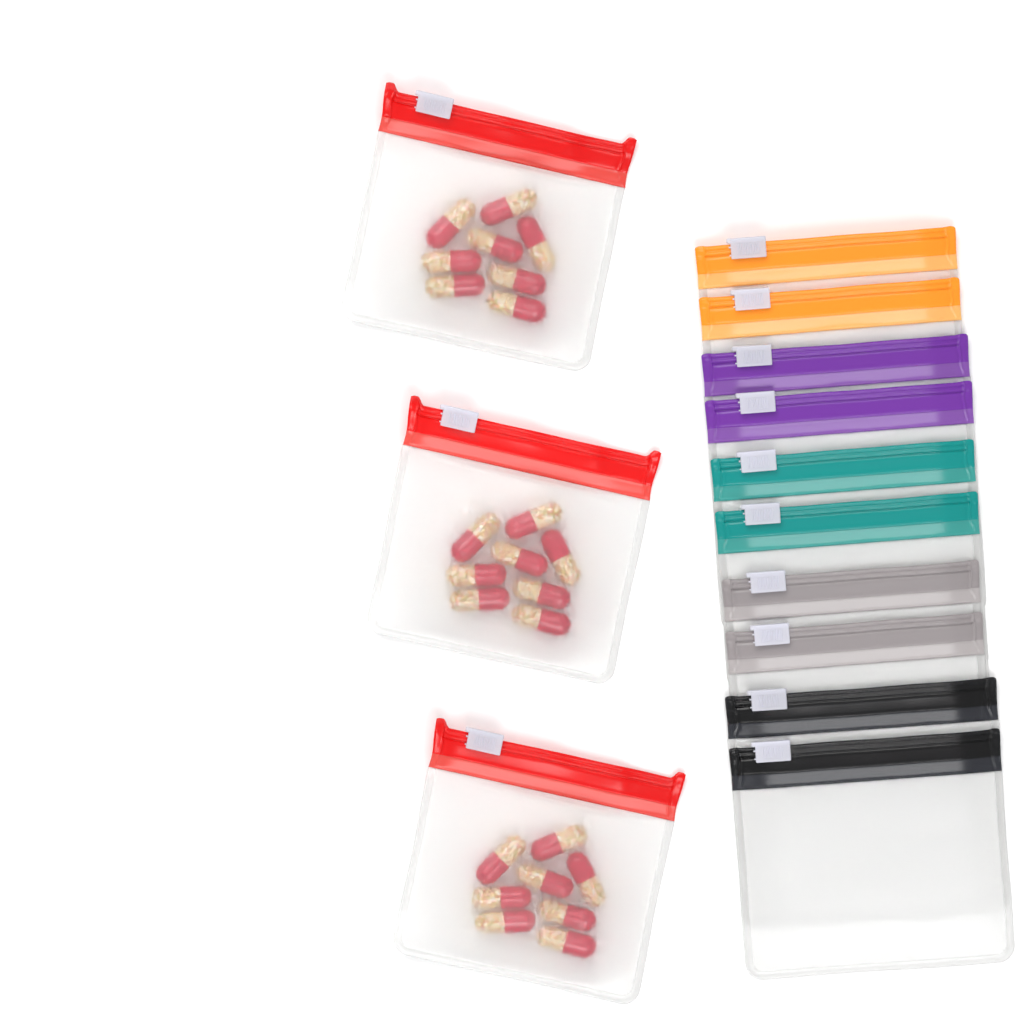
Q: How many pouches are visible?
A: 13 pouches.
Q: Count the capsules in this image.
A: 24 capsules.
